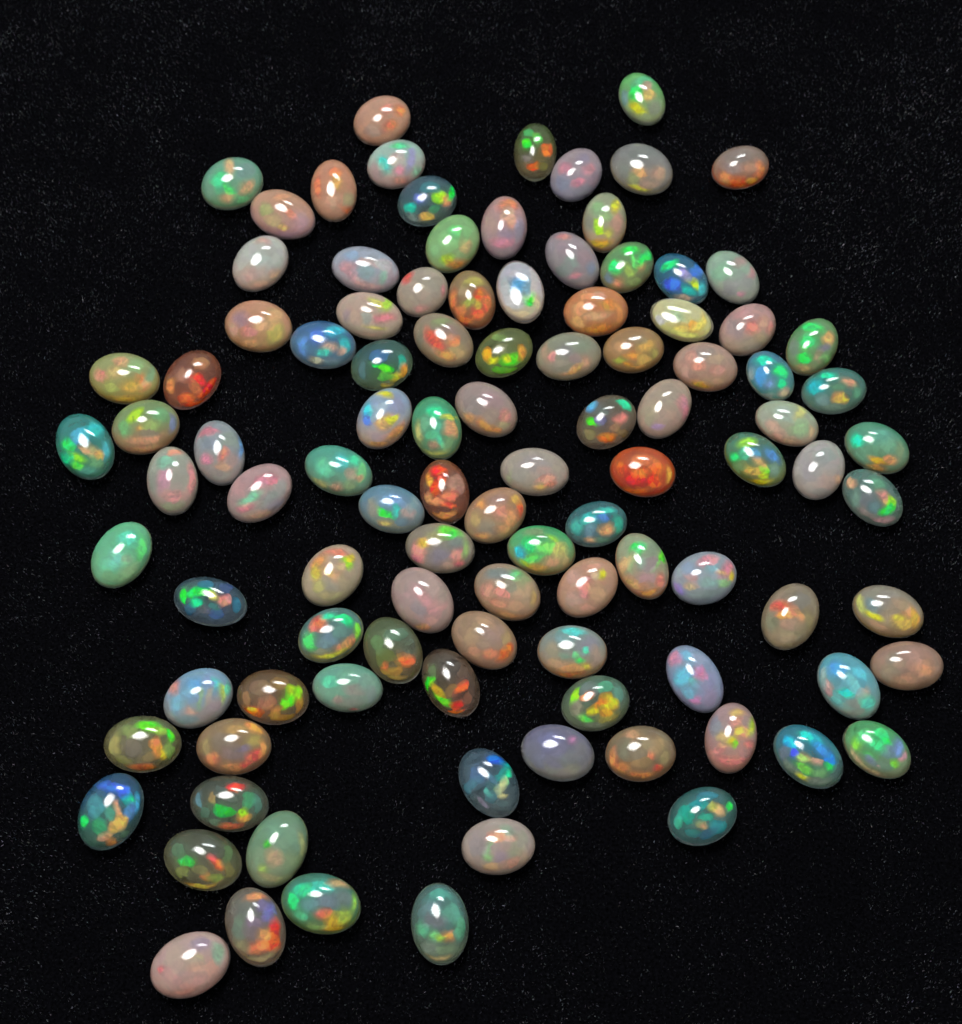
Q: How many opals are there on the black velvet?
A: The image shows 104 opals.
